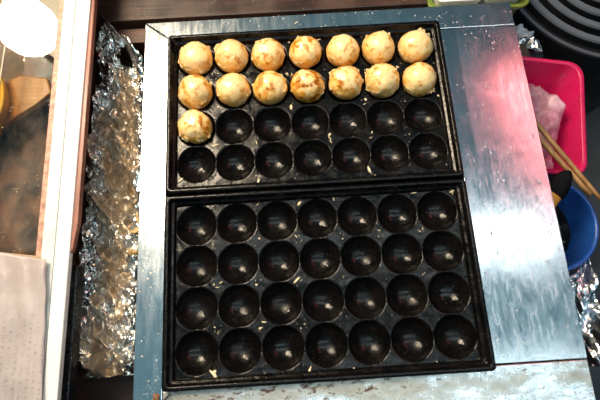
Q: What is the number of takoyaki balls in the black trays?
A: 15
